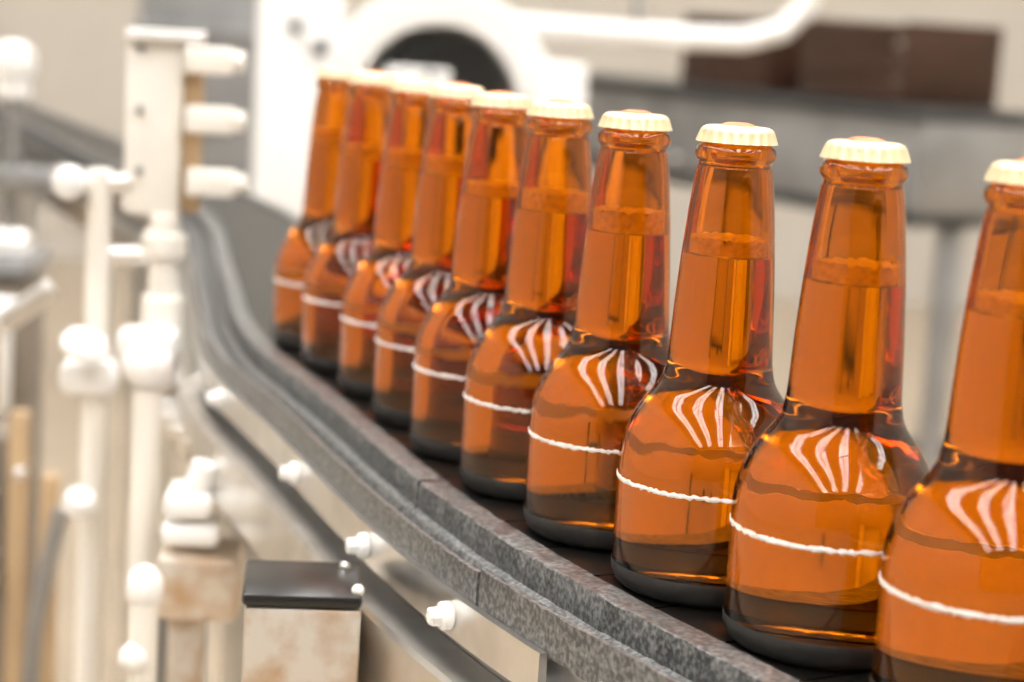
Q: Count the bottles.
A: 10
